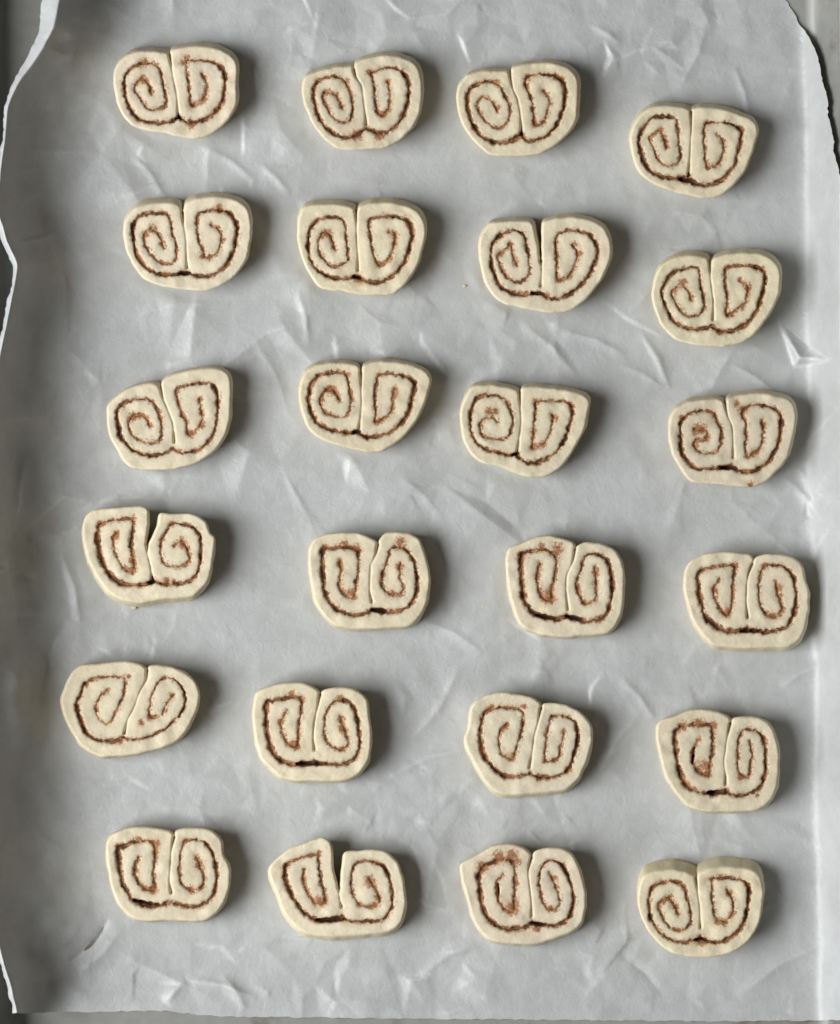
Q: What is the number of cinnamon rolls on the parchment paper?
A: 24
